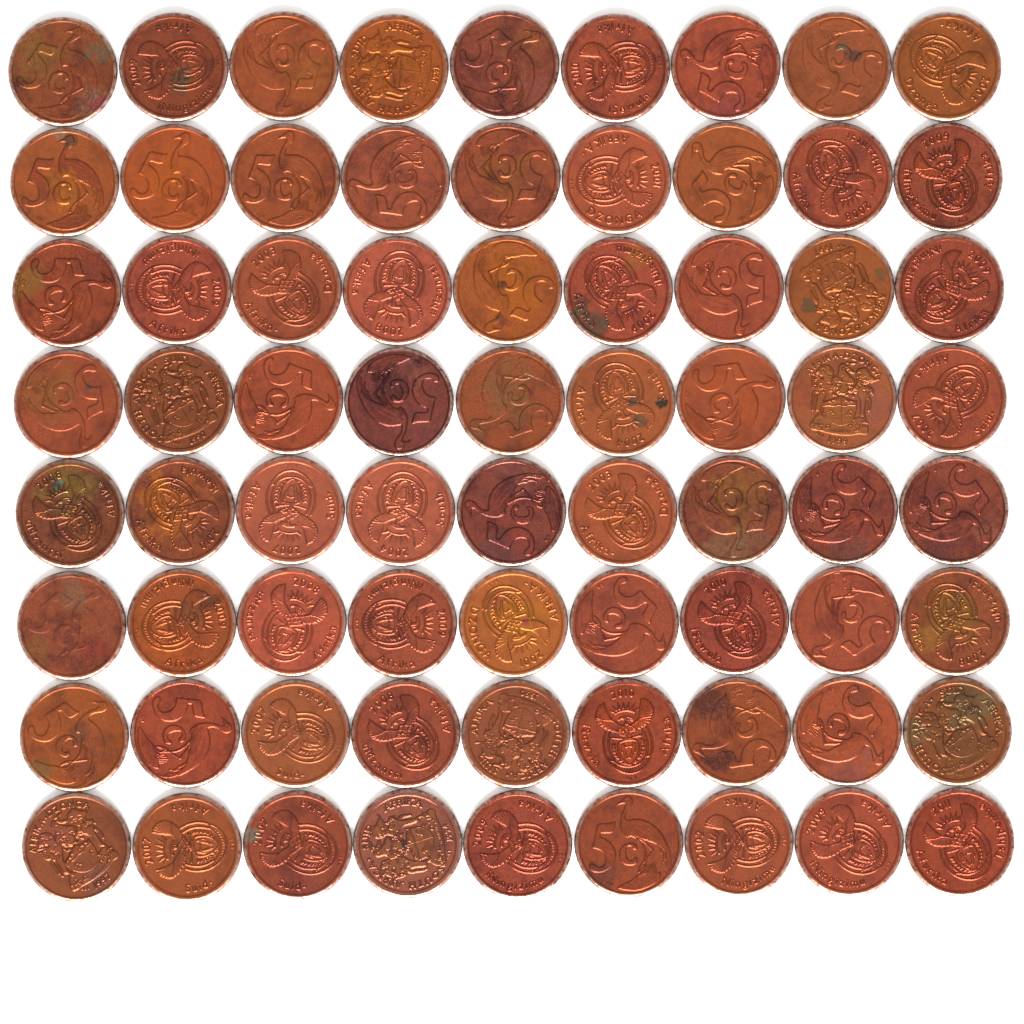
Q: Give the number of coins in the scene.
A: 72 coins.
